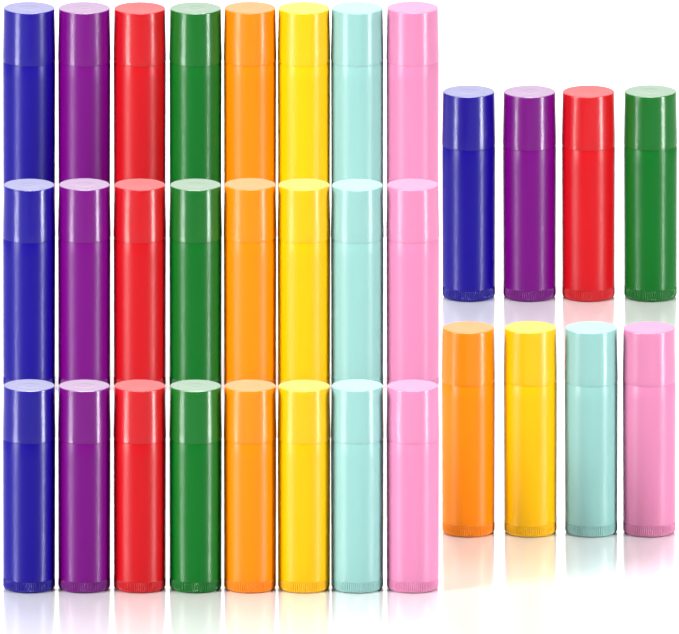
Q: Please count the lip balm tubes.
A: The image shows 32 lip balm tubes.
